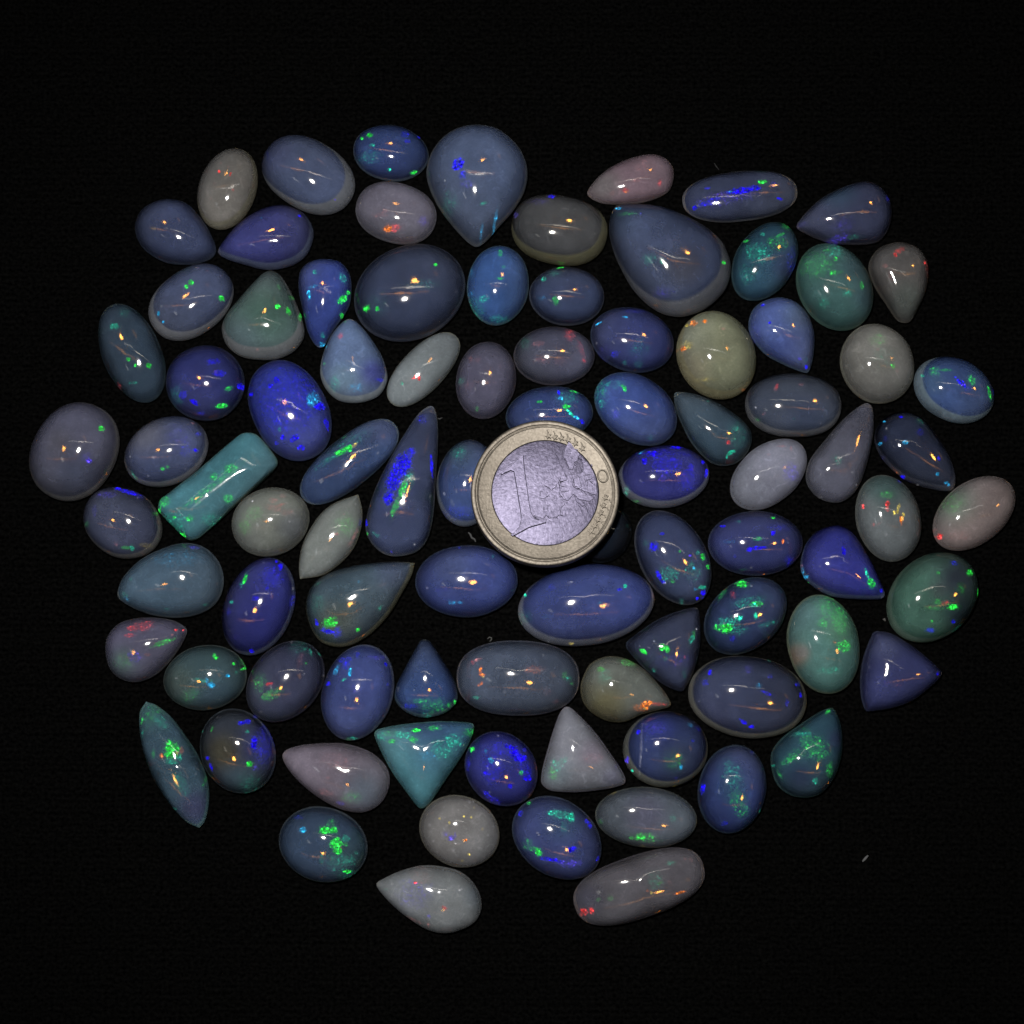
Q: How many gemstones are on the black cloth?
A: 89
